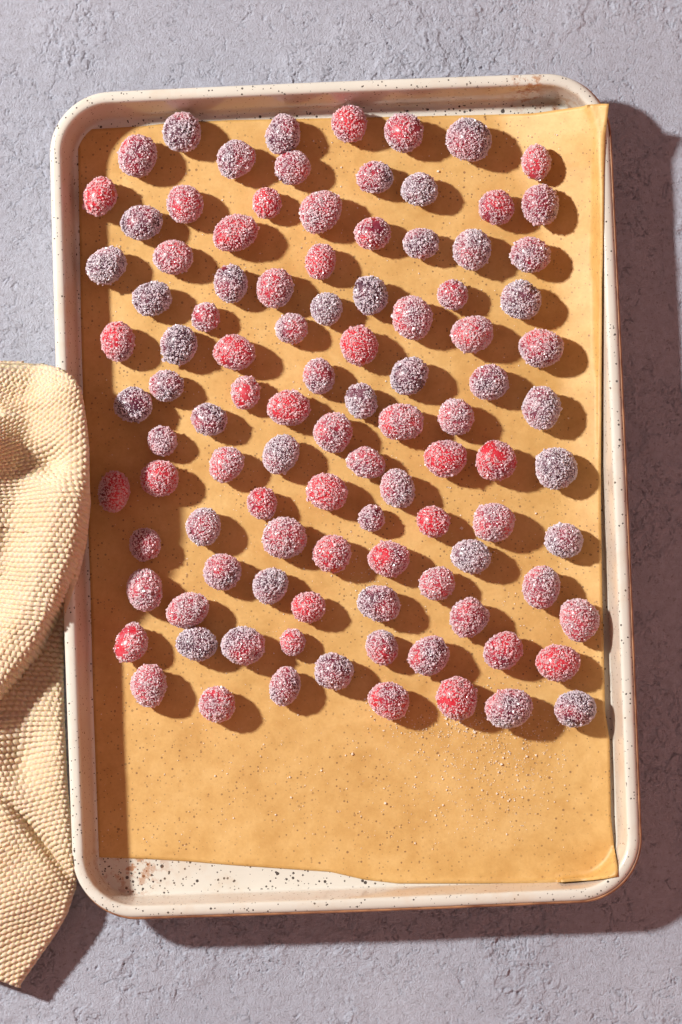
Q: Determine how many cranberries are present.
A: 103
